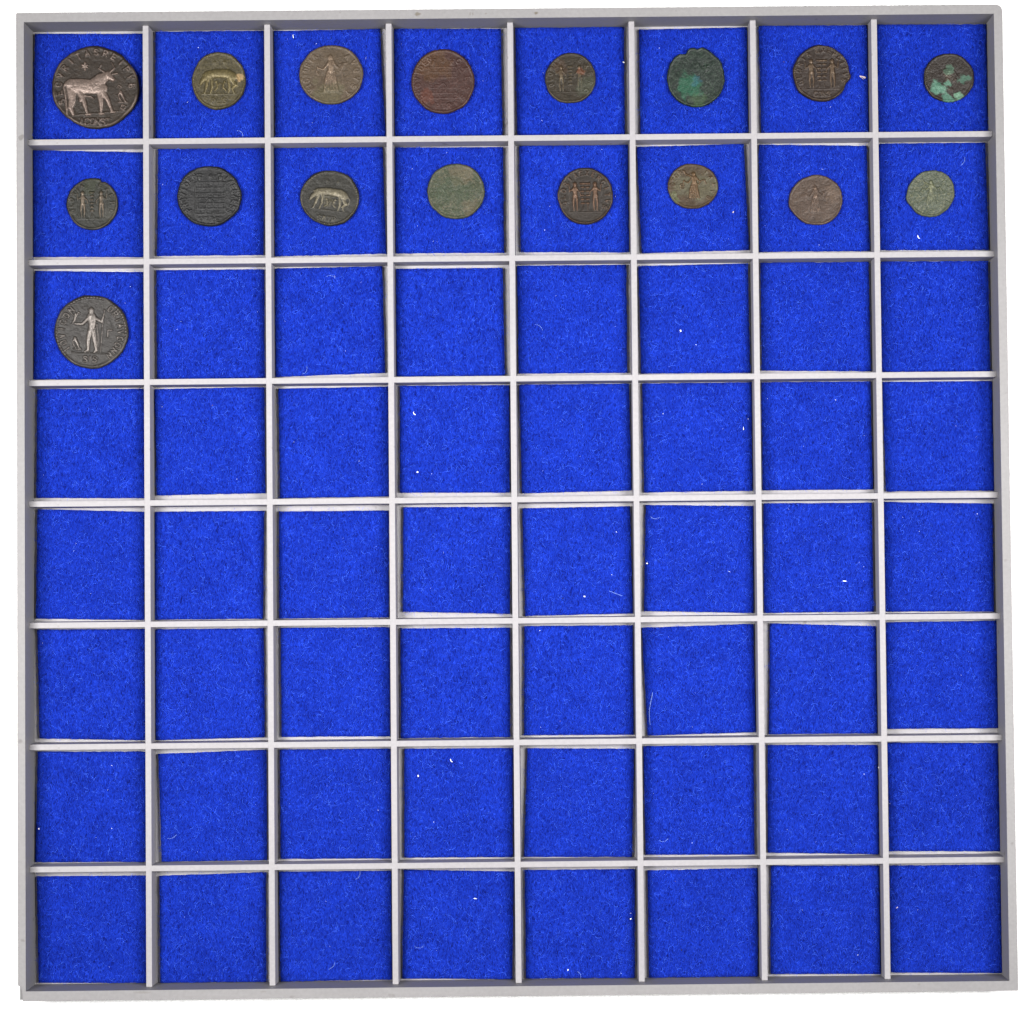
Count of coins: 17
